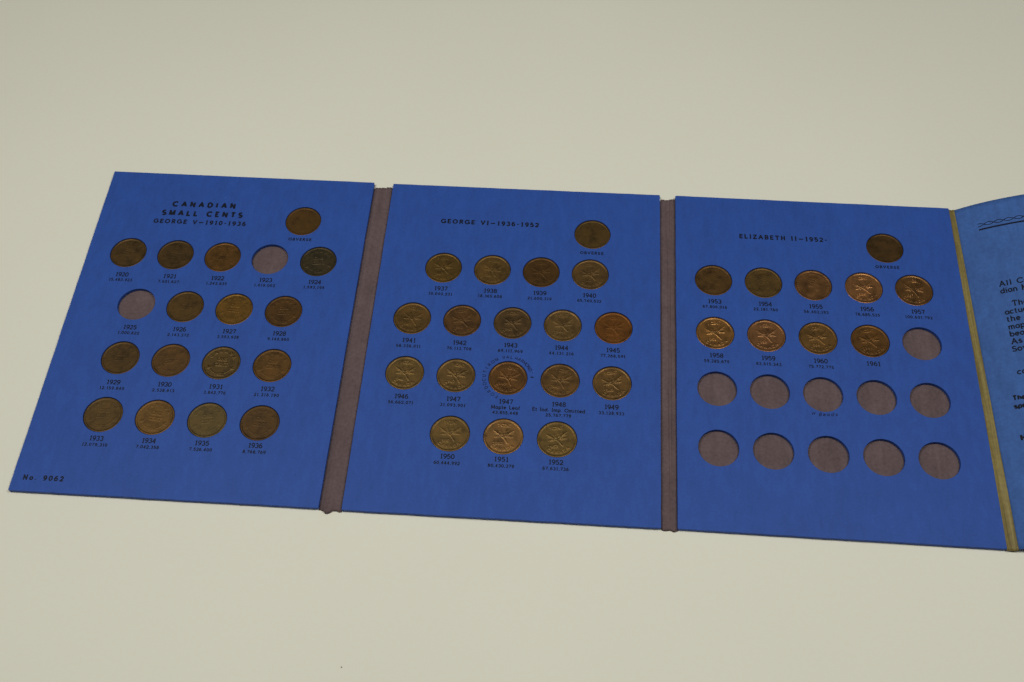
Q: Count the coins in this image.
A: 44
